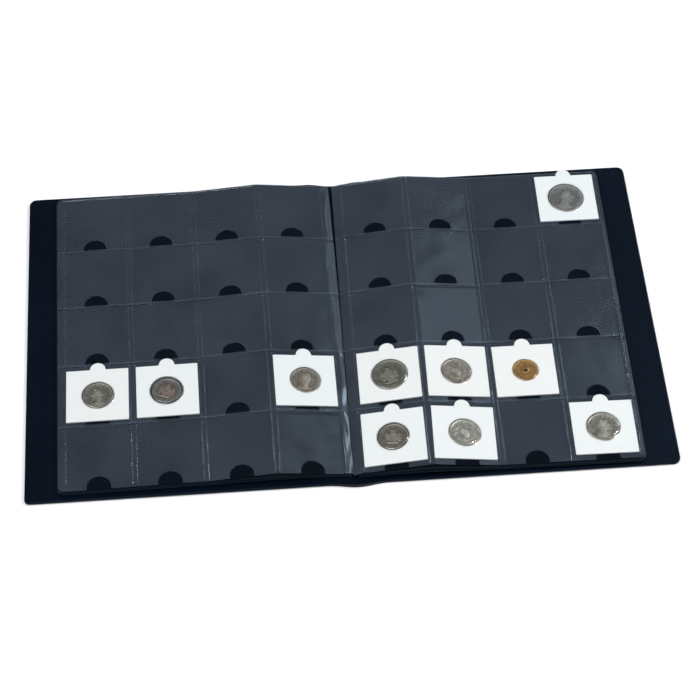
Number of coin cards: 10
